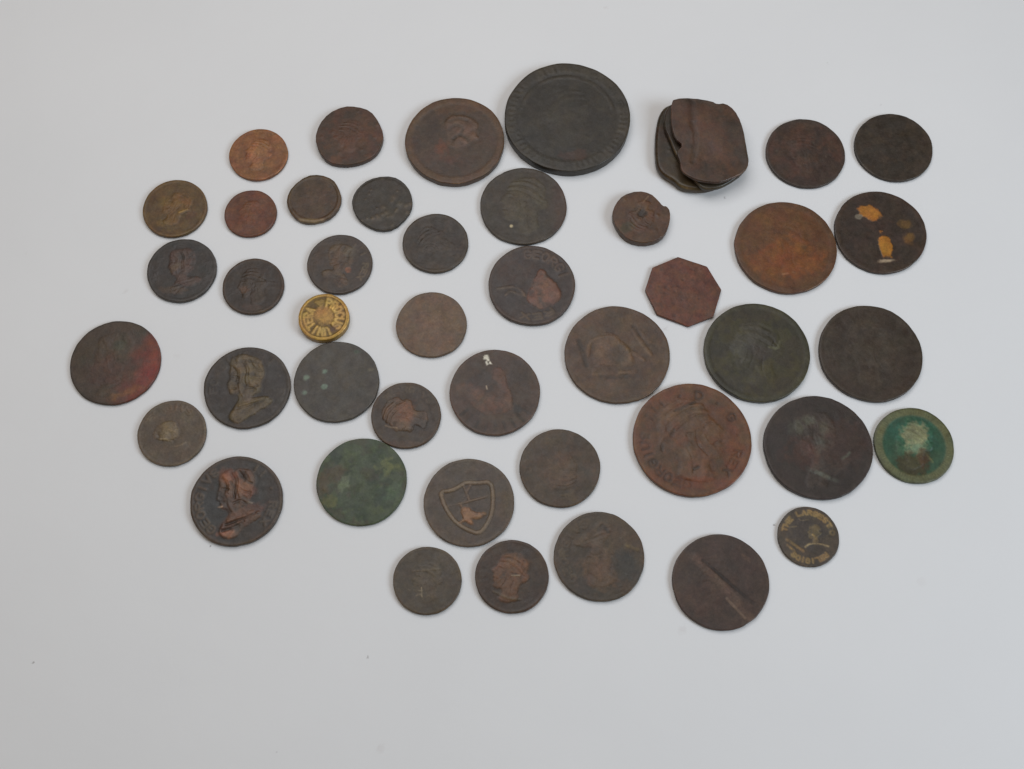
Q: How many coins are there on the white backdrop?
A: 43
